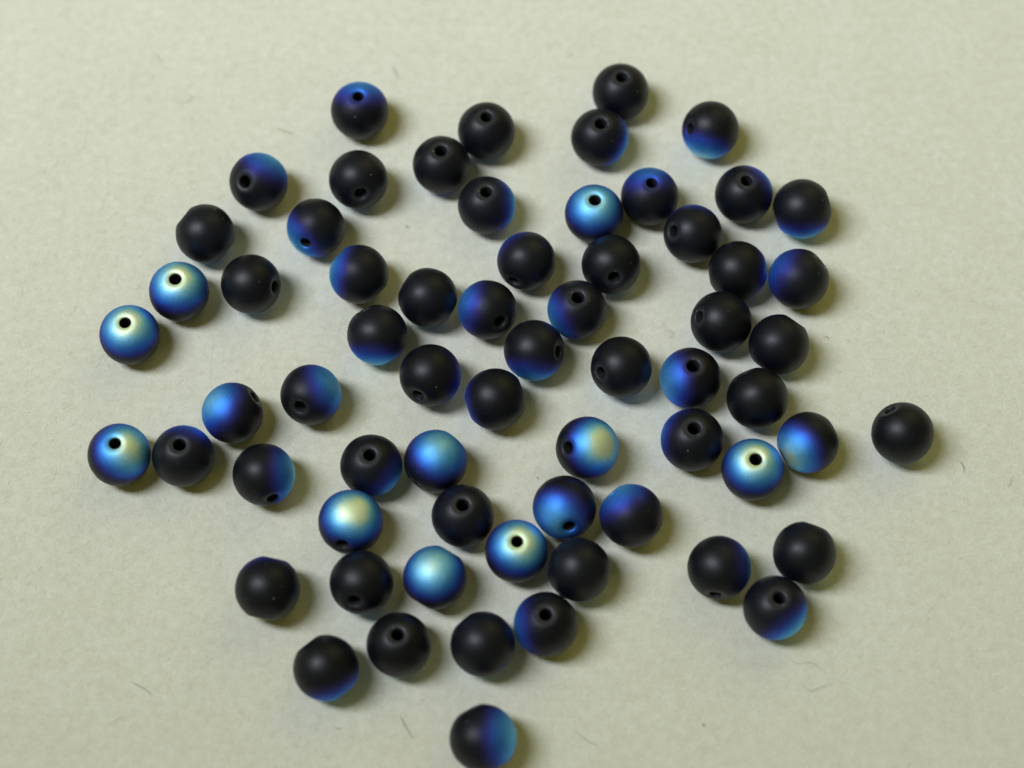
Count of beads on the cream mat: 65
